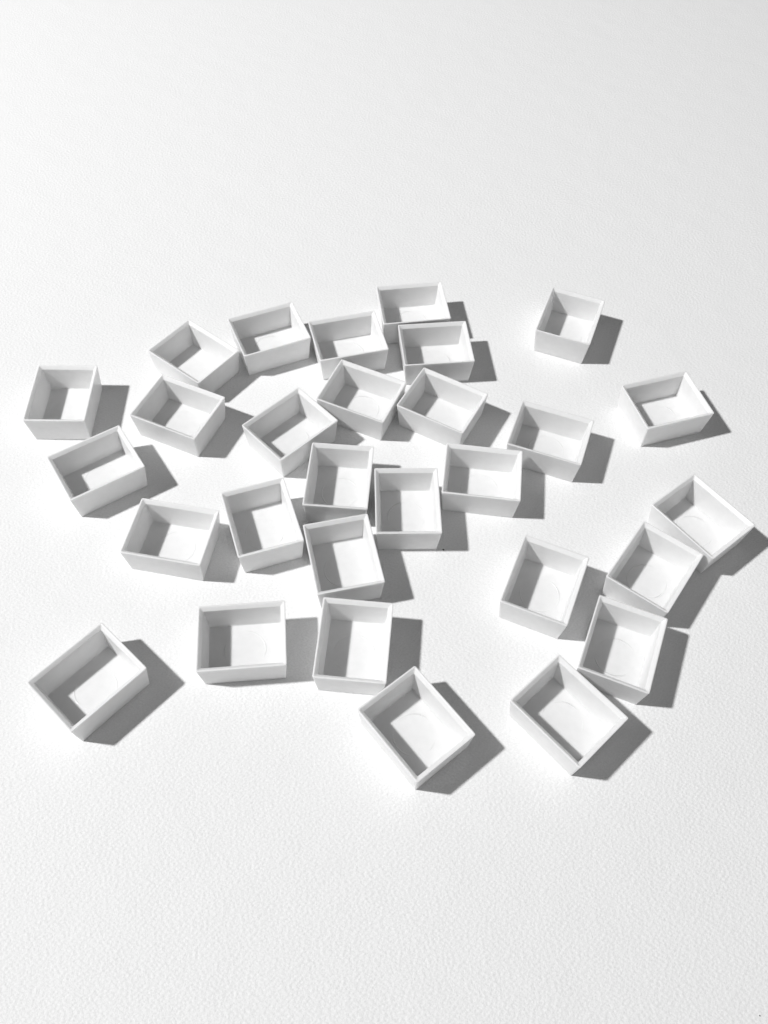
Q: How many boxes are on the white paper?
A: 29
